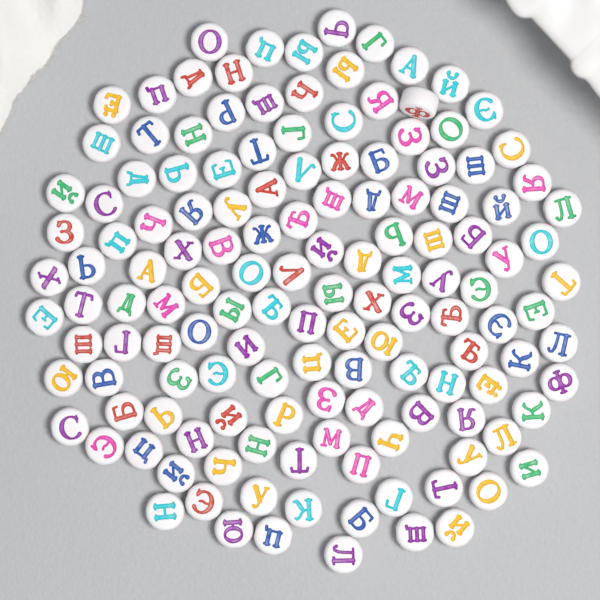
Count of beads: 141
